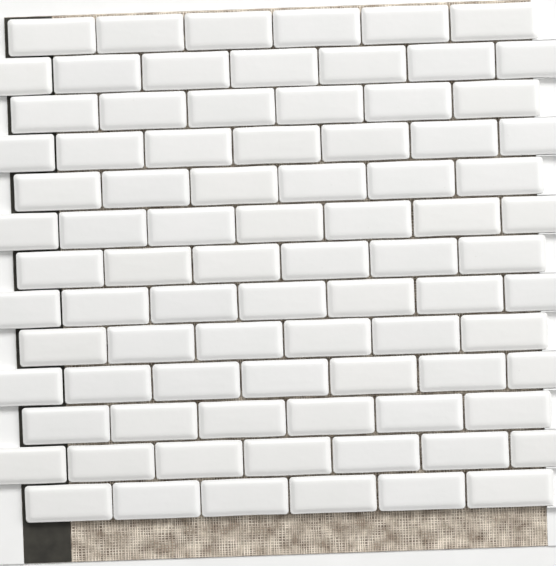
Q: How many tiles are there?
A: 84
